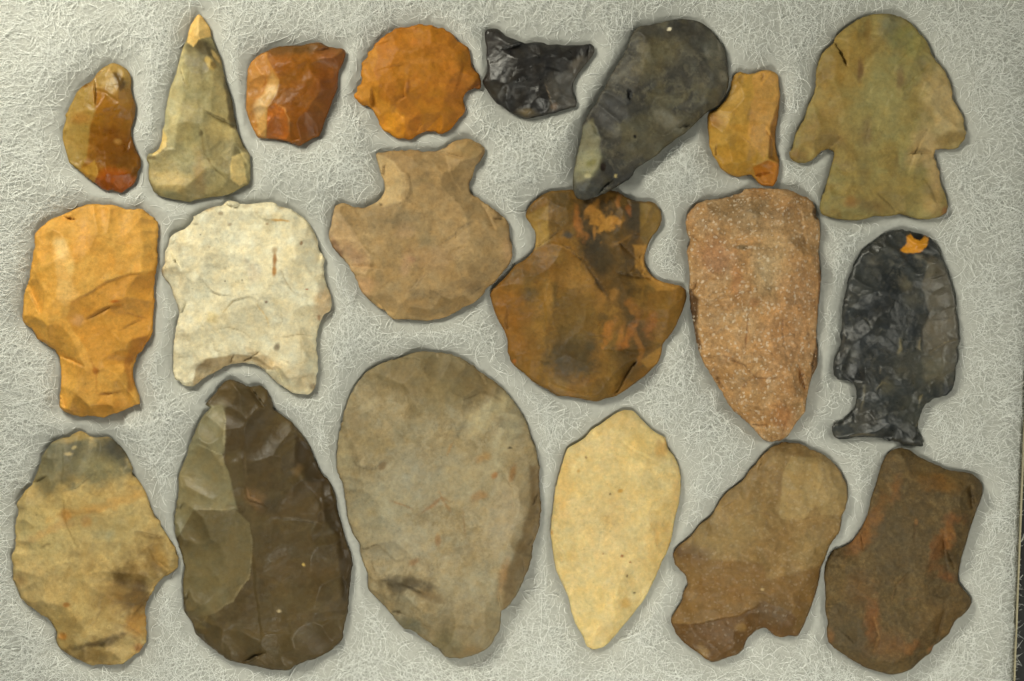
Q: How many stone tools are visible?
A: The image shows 20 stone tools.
